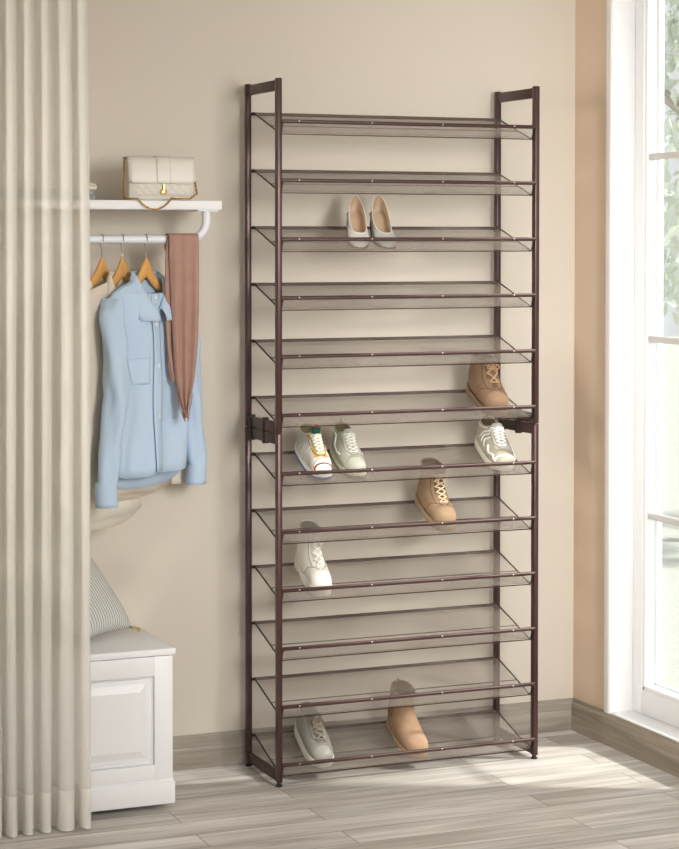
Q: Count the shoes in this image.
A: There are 10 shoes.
